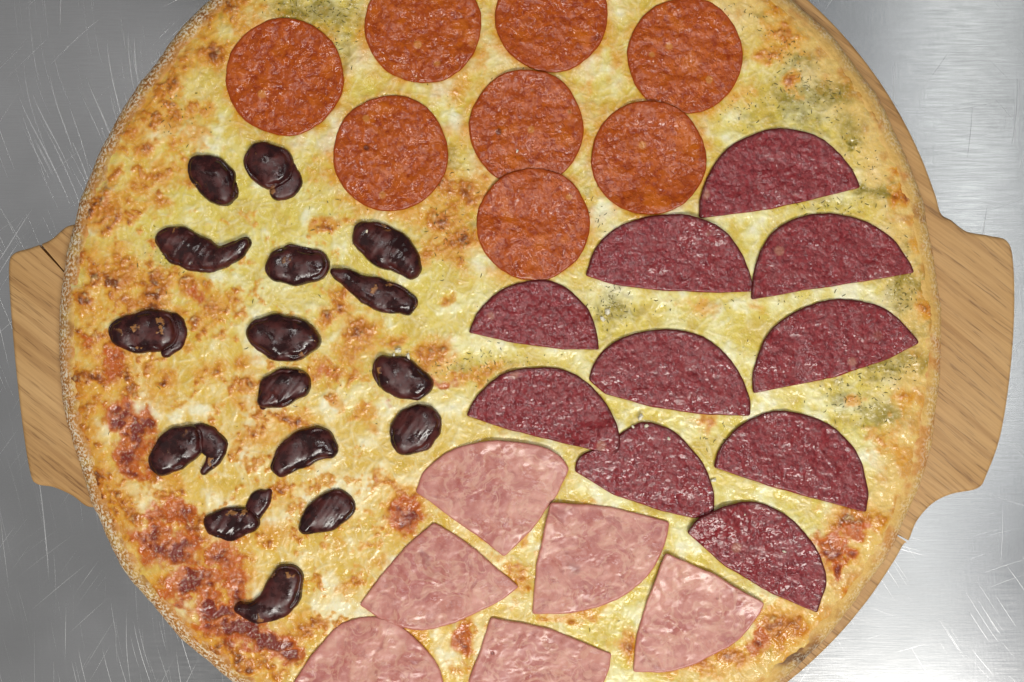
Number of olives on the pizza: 16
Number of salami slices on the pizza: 10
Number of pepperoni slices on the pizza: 8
